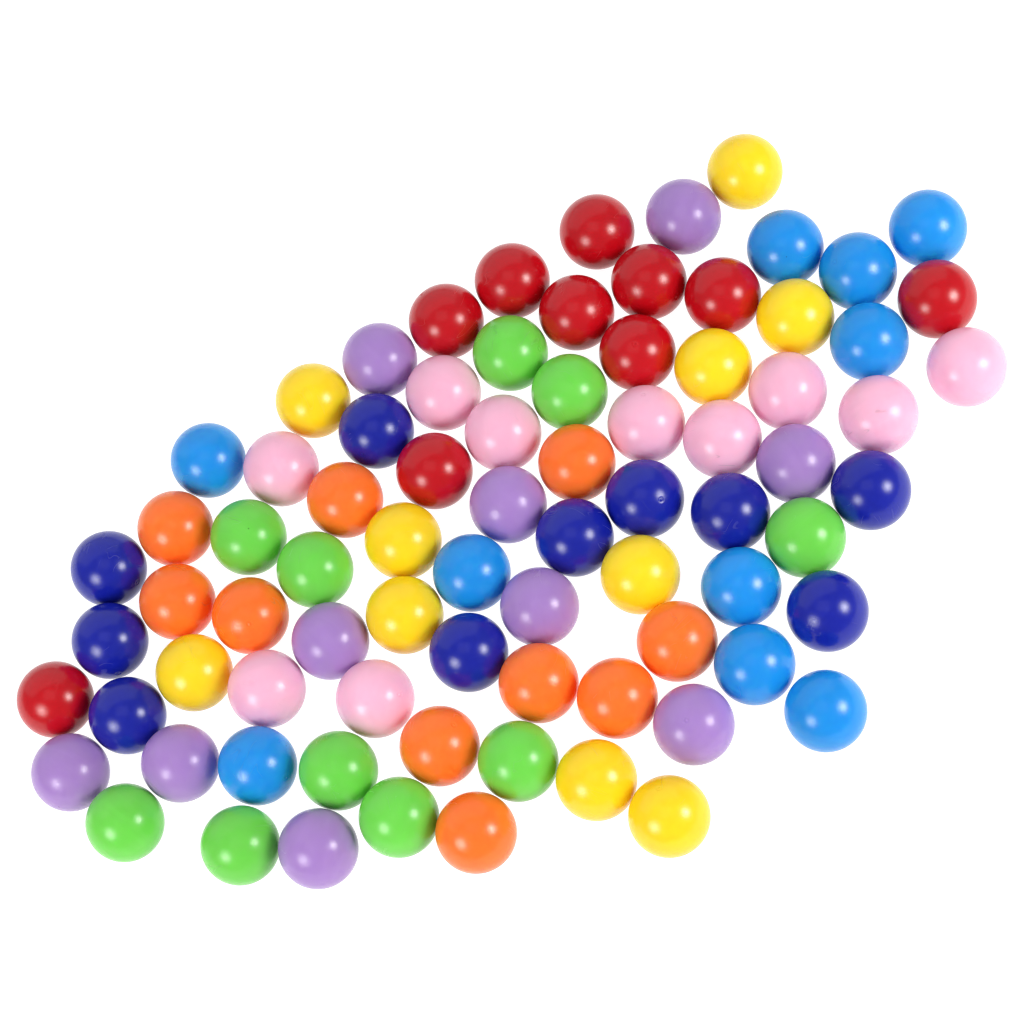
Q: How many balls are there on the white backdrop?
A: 80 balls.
